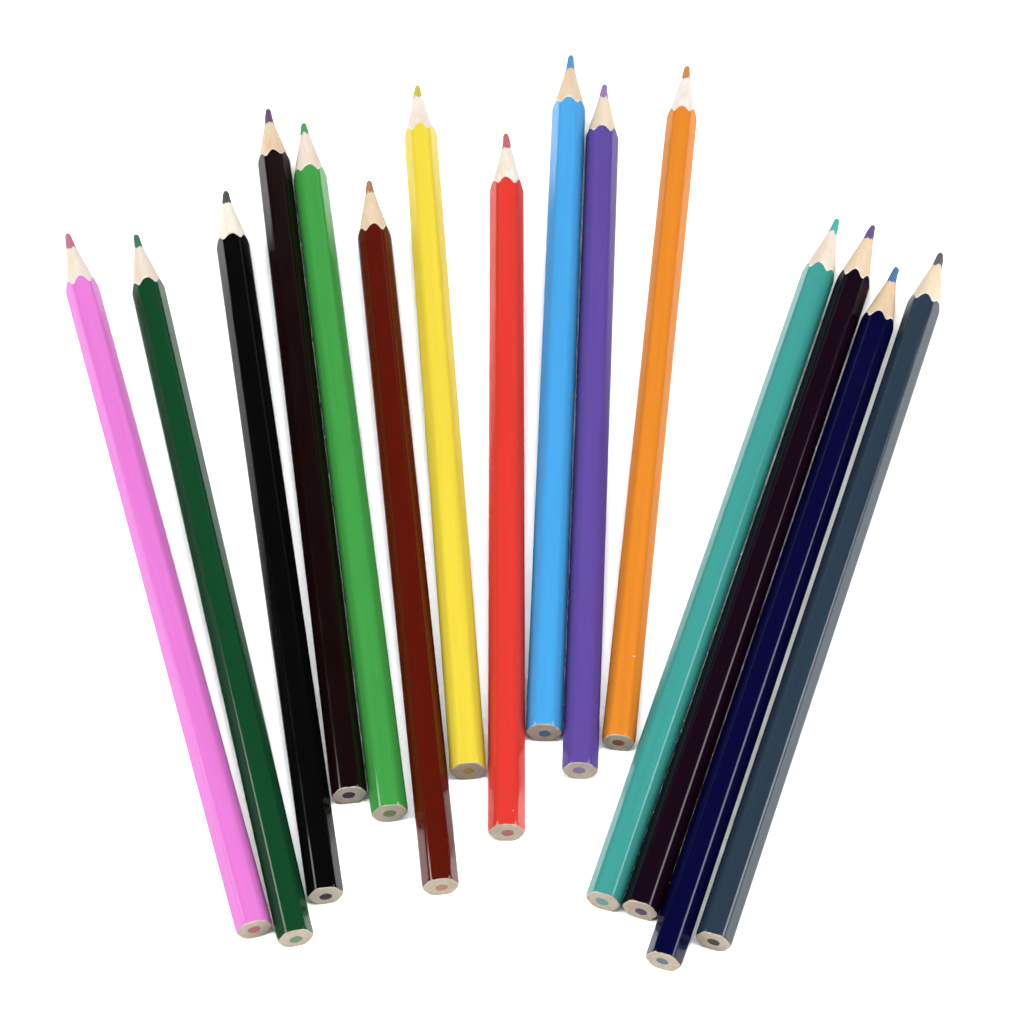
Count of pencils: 15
